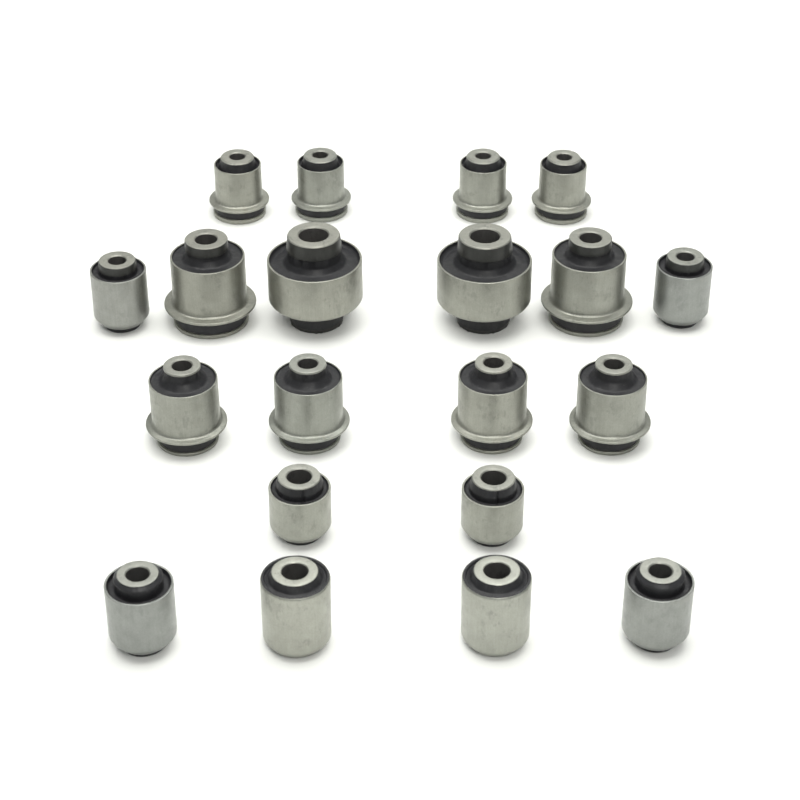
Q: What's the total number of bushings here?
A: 20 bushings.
